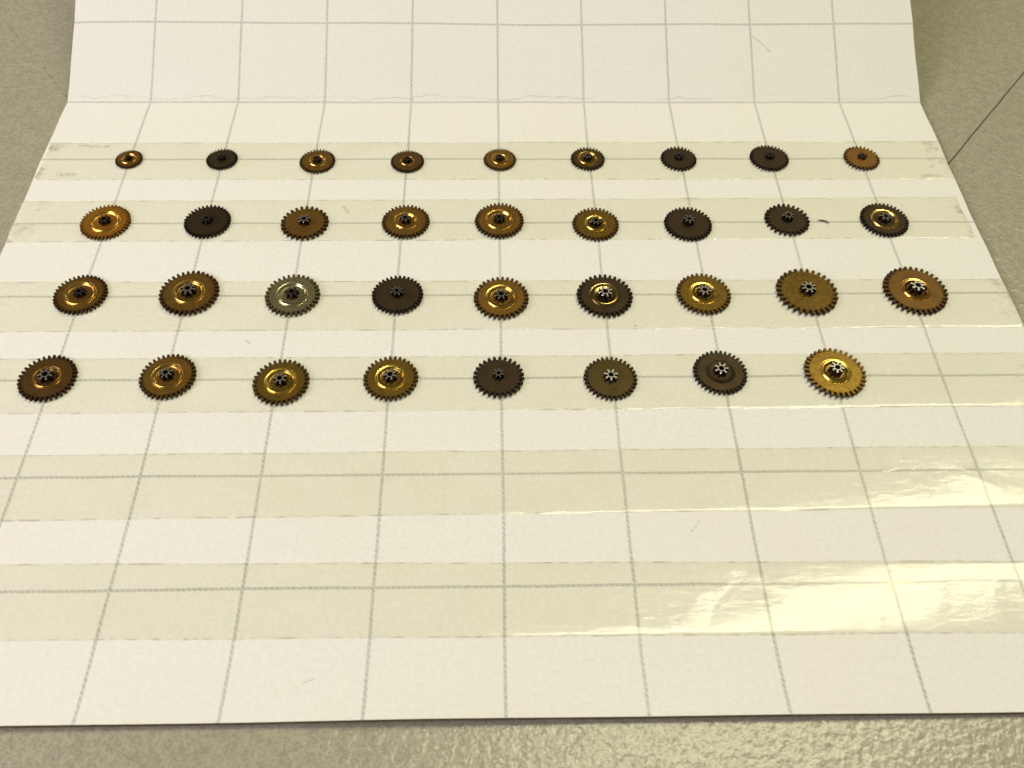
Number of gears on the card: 35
